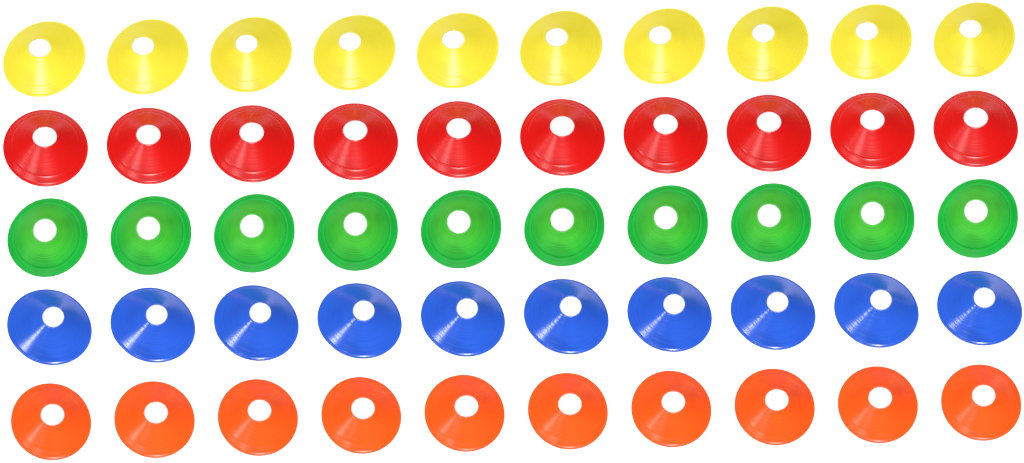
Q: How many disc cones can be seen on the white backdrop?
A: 50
